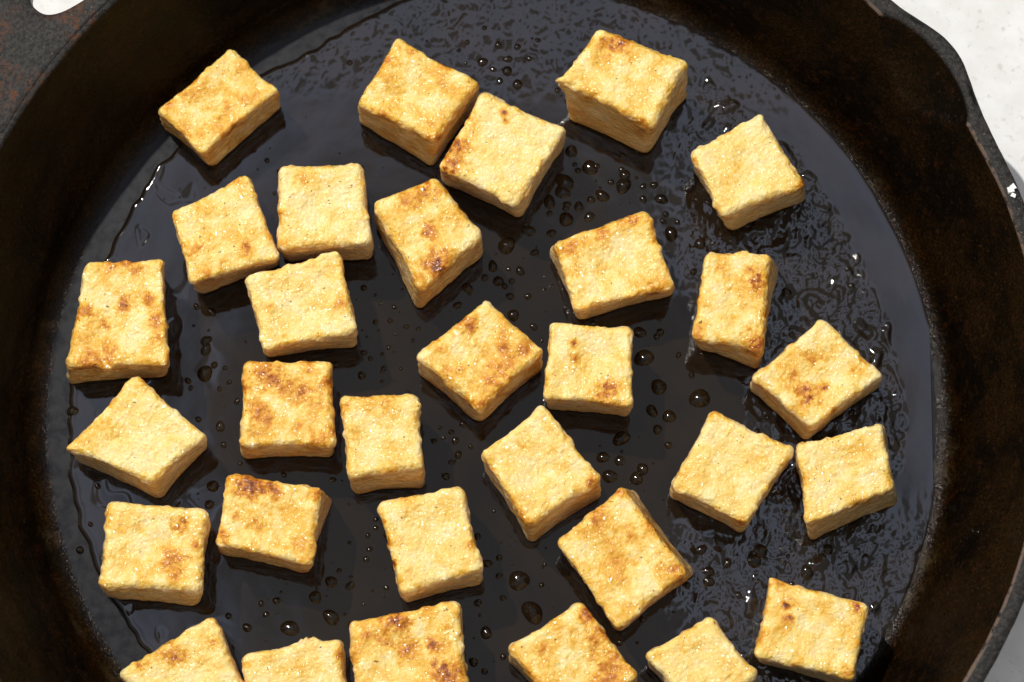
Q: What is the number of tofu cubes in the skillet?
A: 31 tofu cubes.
